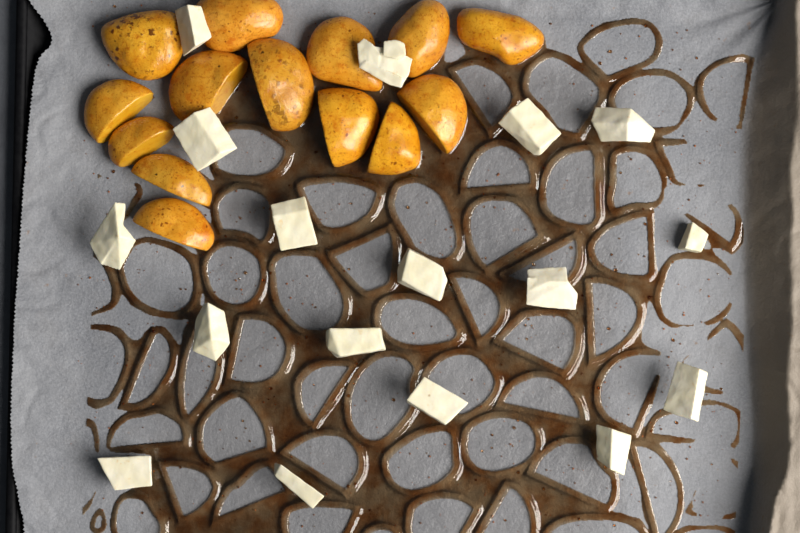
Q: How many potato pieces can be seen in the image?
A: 14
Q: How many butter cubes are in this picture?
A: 17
